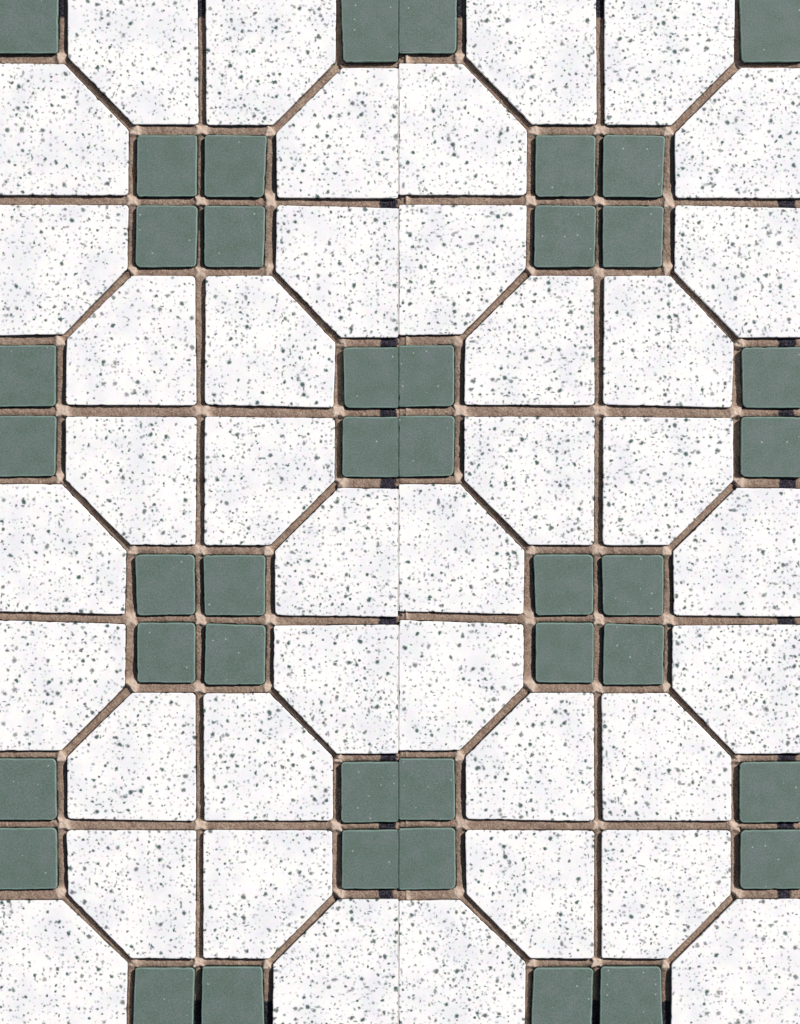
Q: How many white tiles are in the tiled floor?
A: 40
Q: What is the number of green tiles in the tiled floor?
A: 40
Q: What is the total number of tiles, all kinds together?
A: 80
